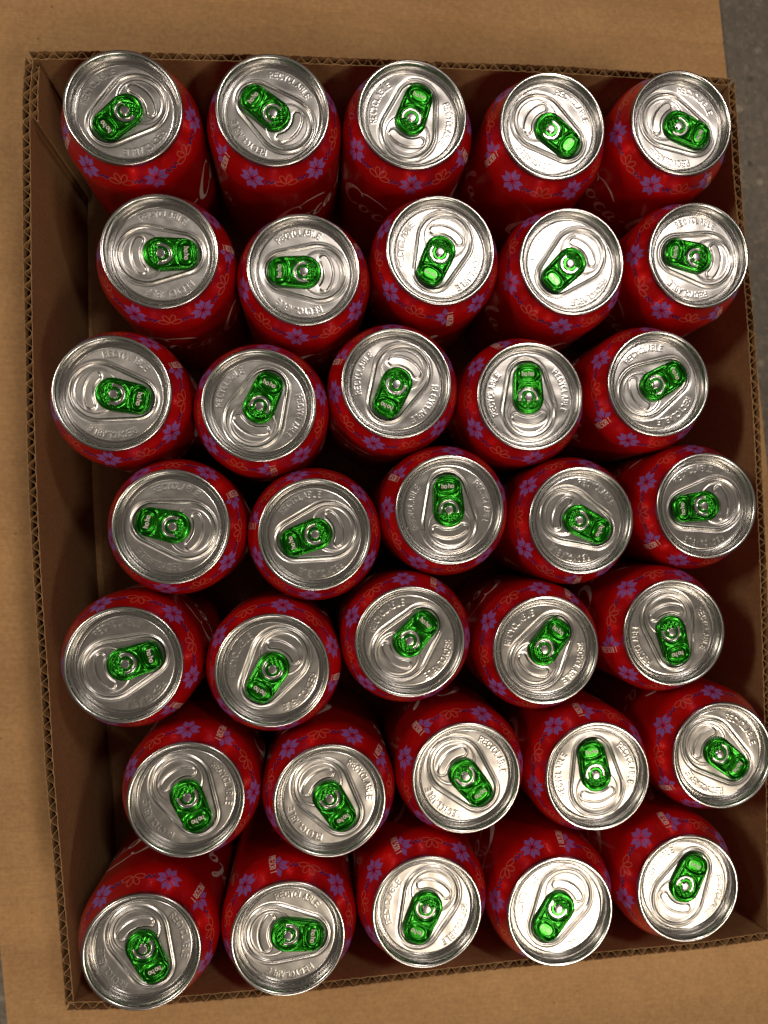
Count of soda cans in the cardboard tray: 35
